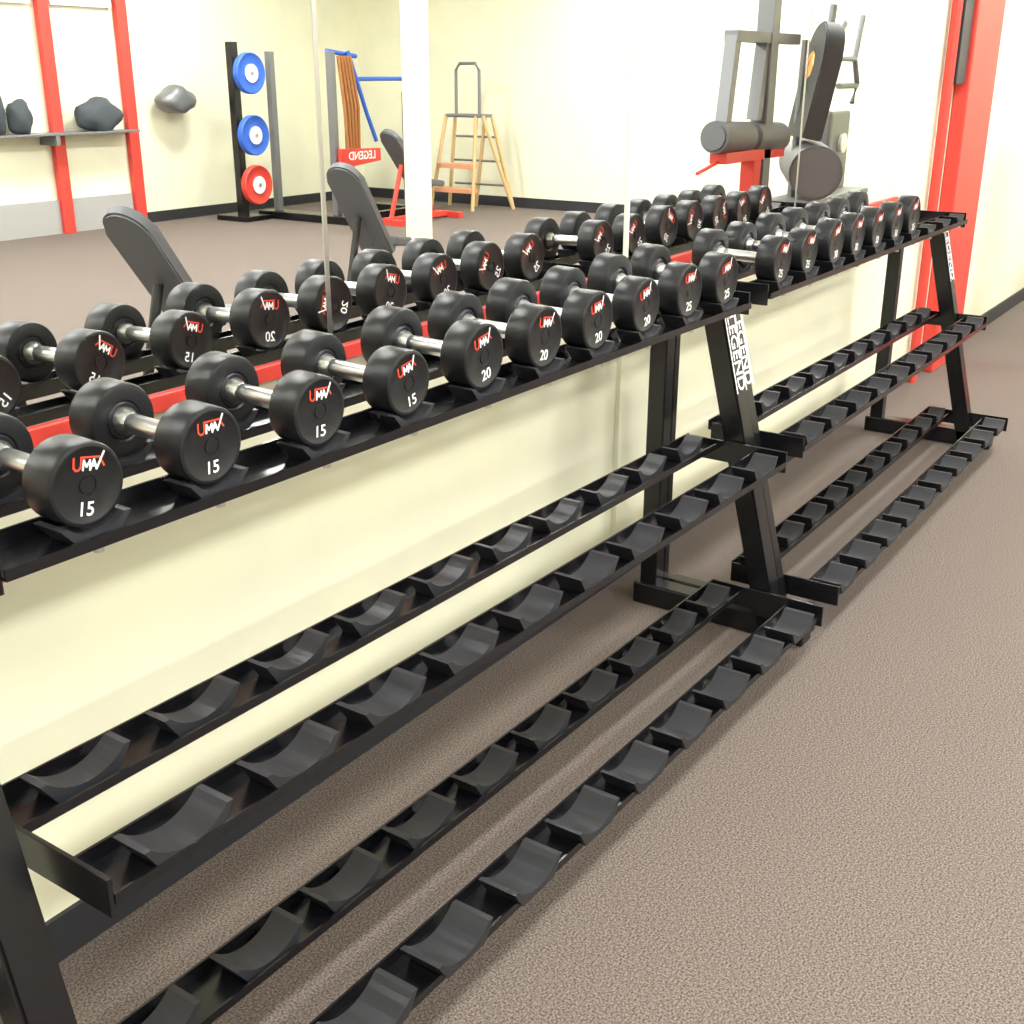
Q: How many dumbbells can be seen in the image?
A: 17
